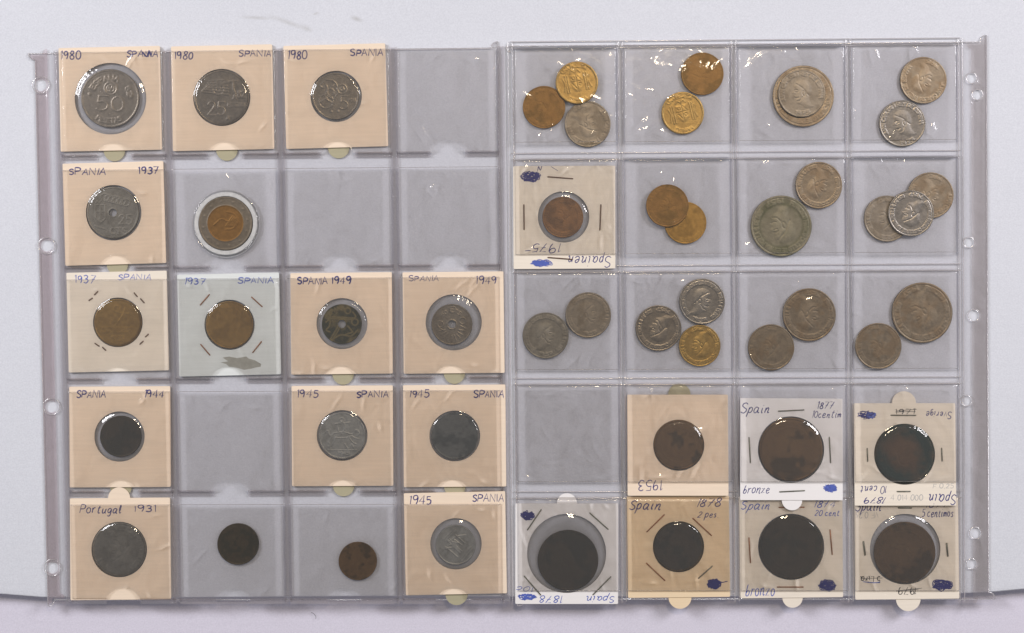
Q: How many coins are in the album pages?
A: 49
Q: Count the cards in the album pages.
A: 21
